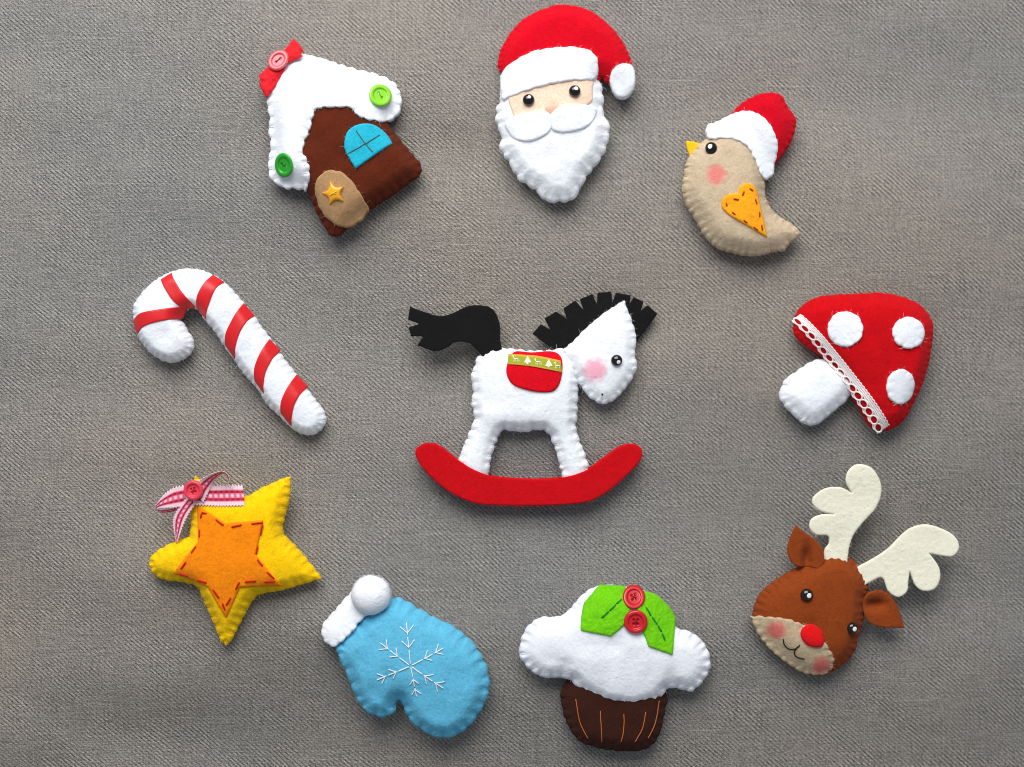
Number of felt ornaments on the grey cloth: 10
